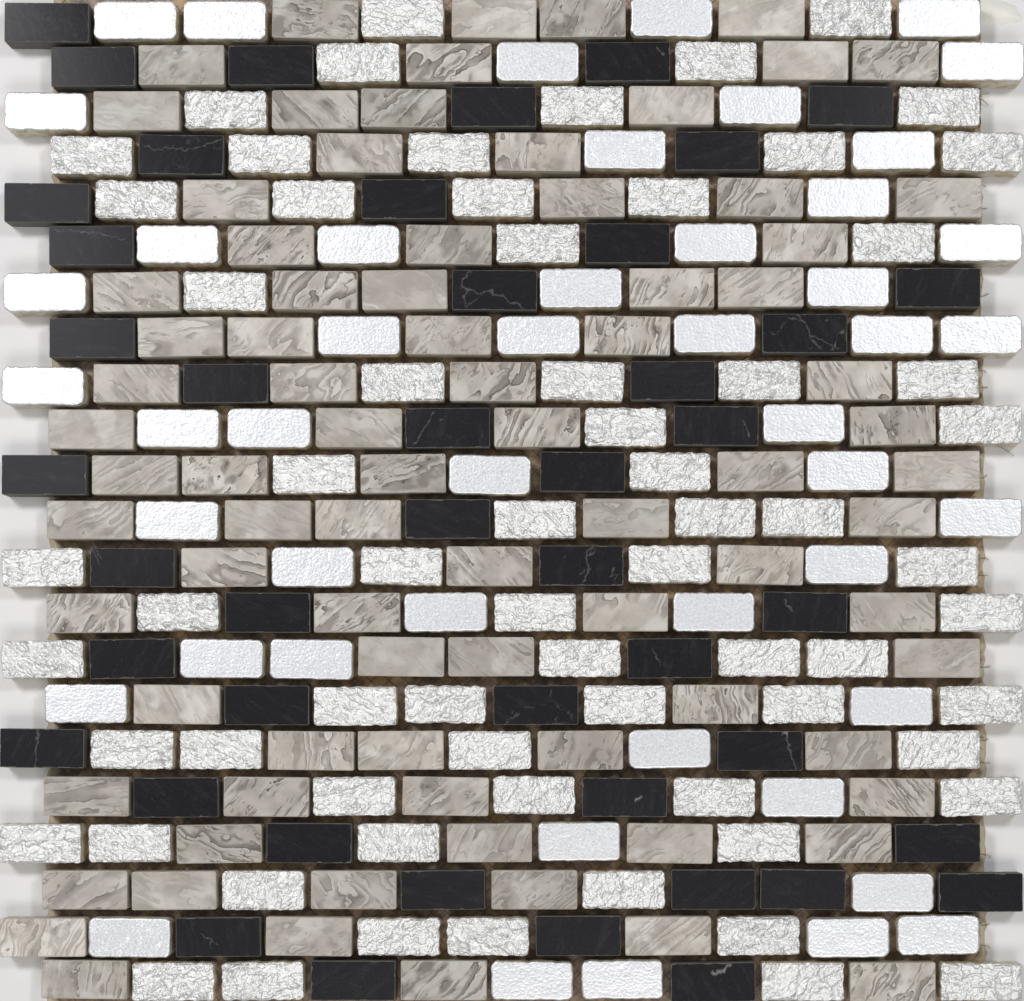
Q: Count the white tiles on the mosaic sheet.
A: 115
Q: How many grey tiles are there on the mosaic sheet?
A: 82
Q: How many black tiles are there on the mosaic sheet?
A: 45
